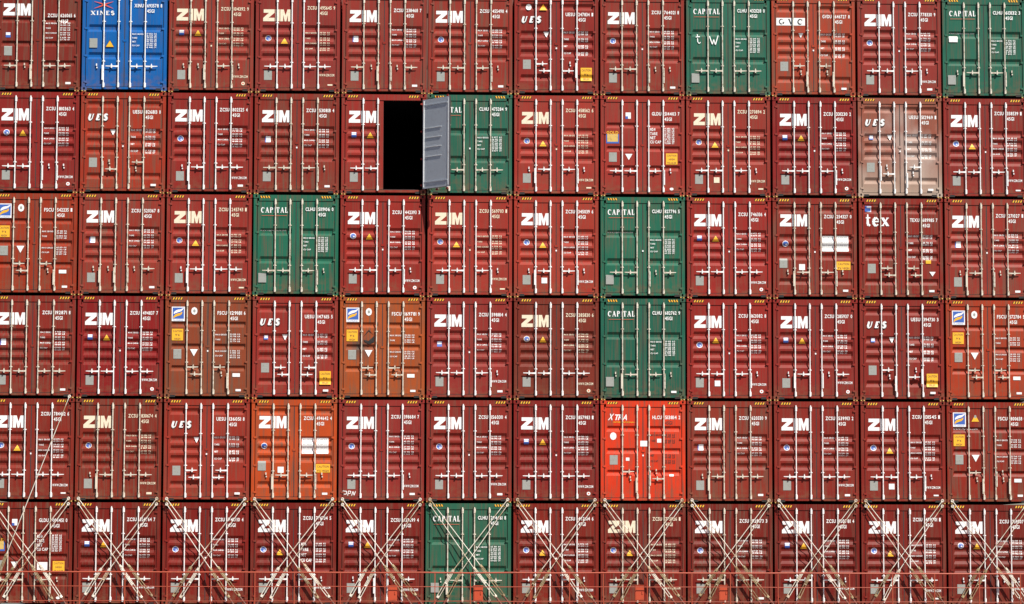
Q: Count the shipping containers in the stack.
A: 72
